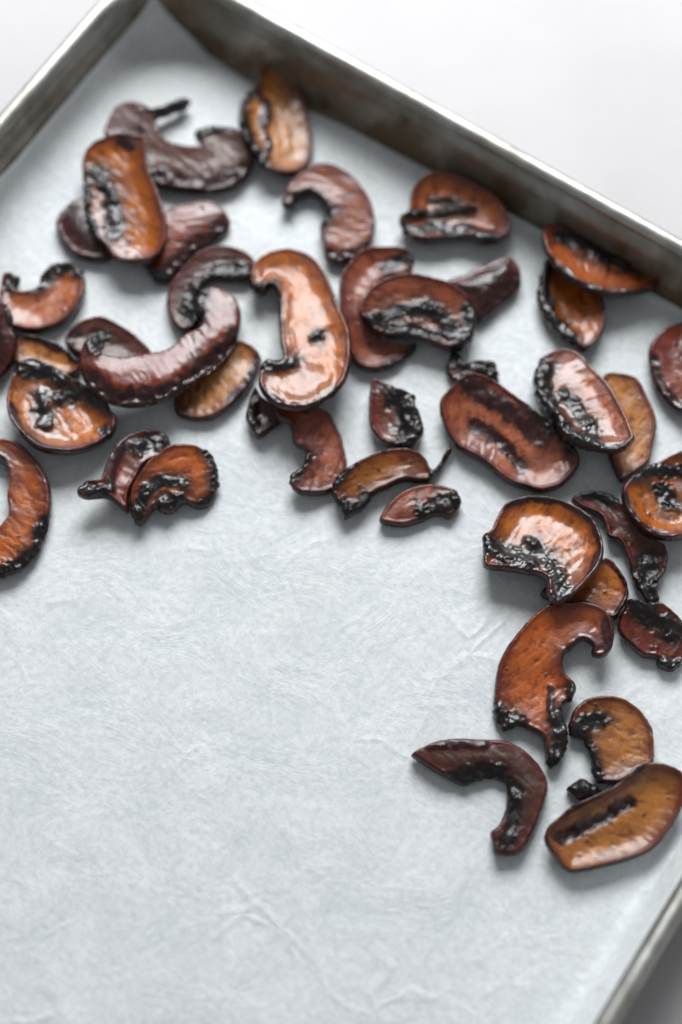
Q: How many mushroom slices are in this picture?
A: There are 44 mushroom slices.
